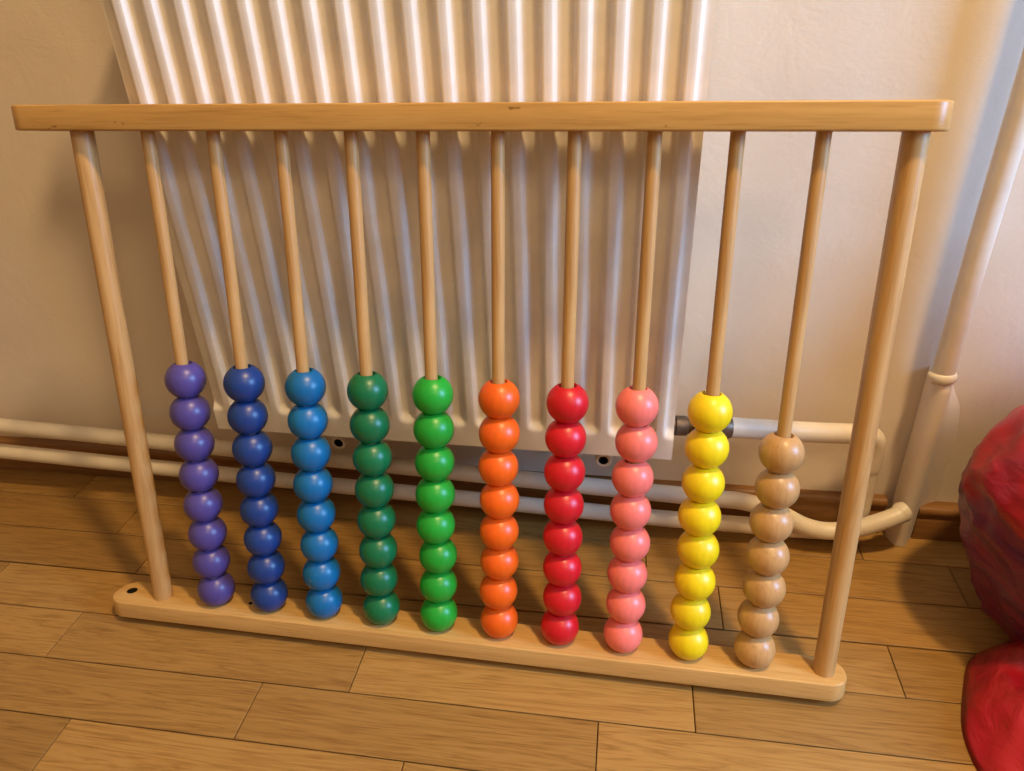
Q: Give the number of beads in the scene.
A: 79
